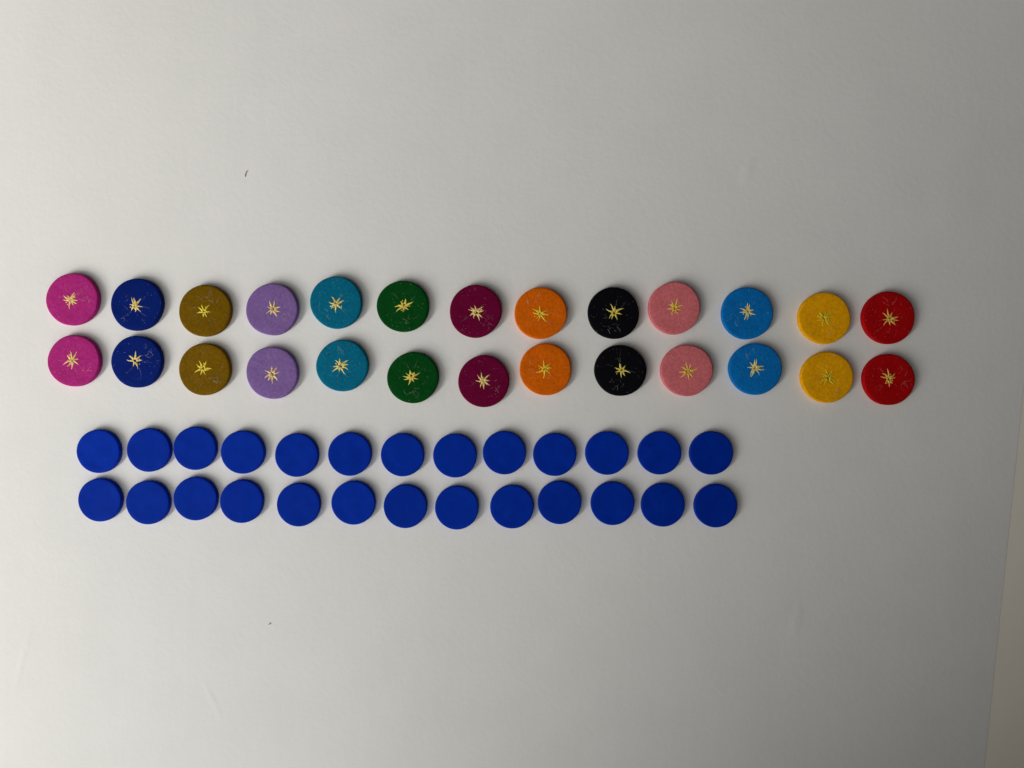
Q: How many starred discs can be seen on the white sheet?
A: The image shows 26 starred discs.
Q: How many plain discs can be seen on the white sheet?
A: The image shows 26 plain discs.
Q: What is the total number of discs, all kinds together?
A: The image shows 52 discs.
